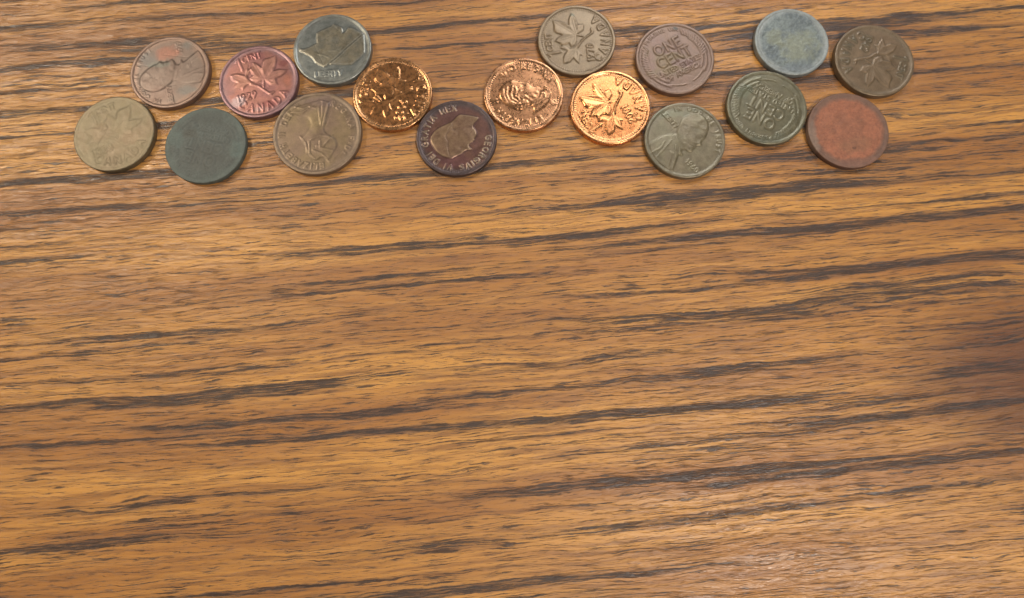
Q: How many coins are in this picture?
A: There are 17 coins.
